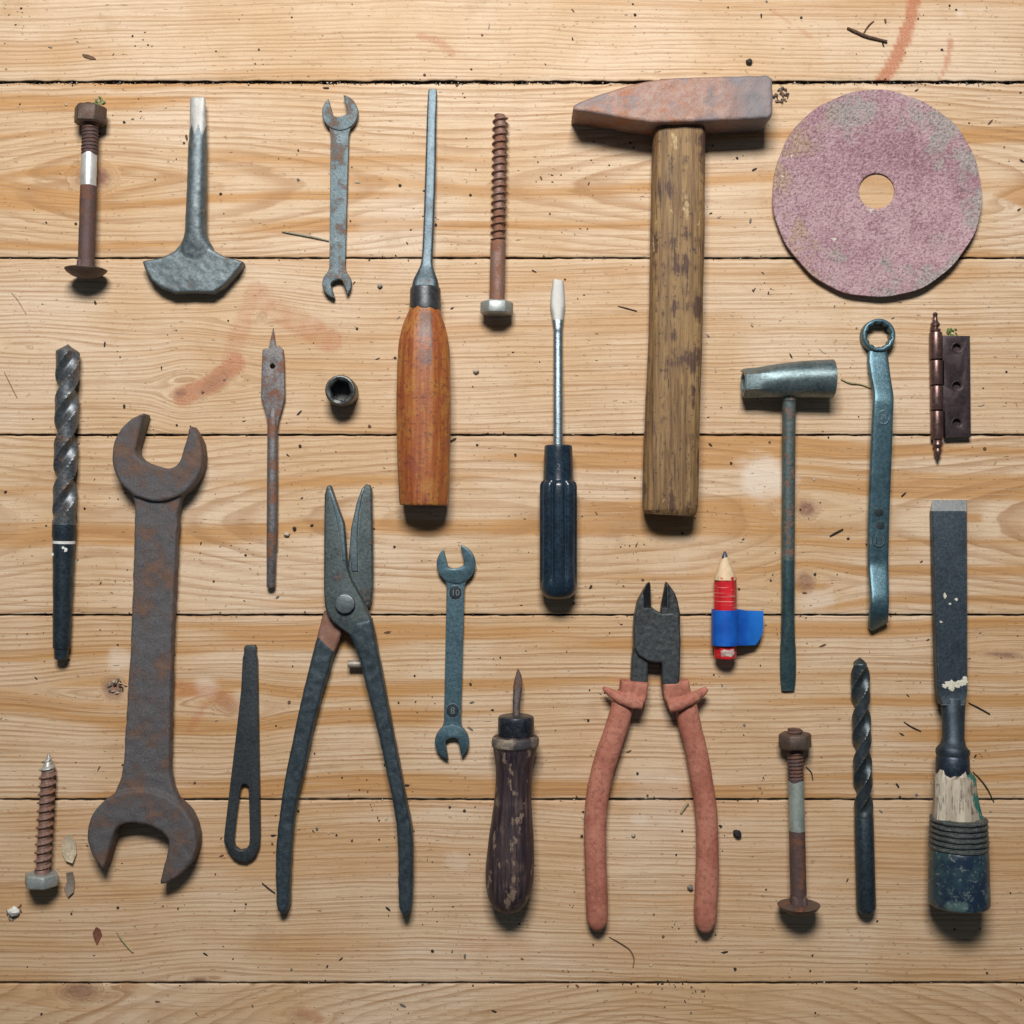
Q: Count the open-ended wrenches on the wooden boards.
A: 3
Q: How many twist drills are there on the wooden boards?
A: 2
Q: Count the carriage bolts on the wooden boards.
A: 2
